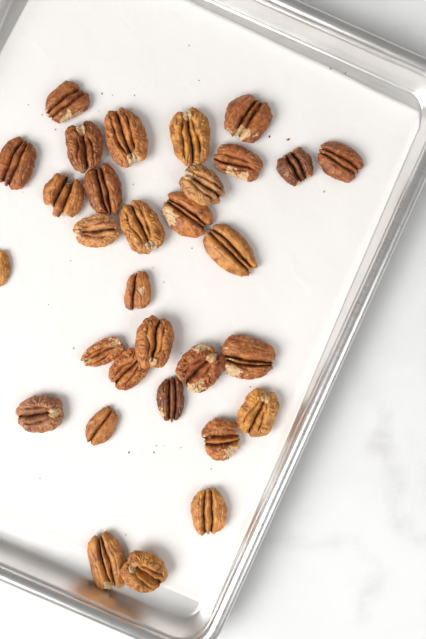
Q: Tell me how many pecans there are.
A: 31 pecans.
